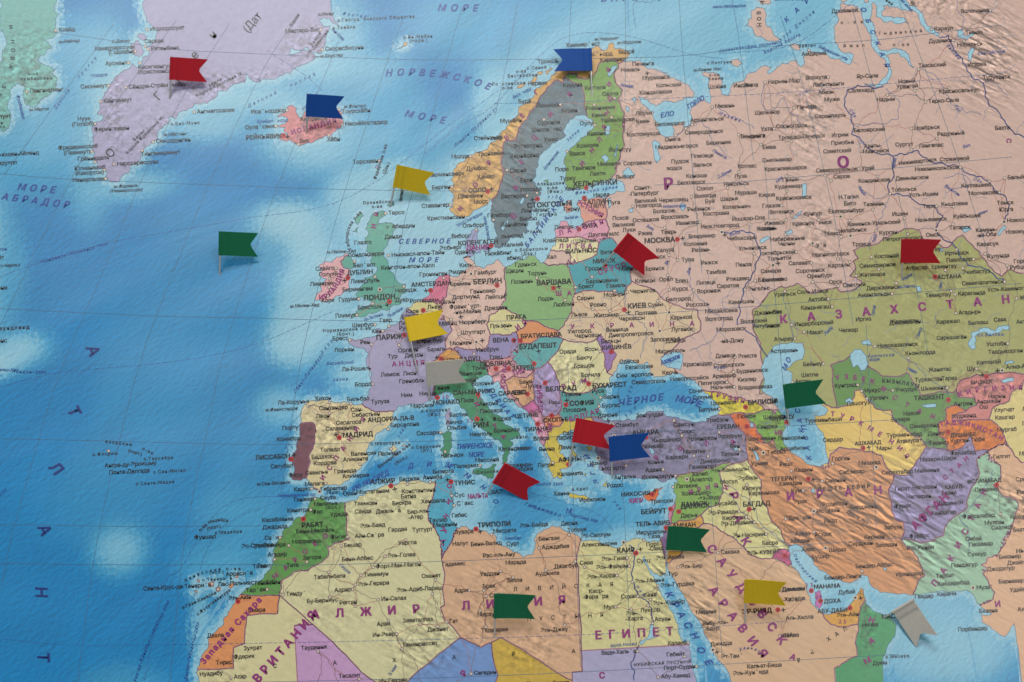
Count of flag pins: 17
